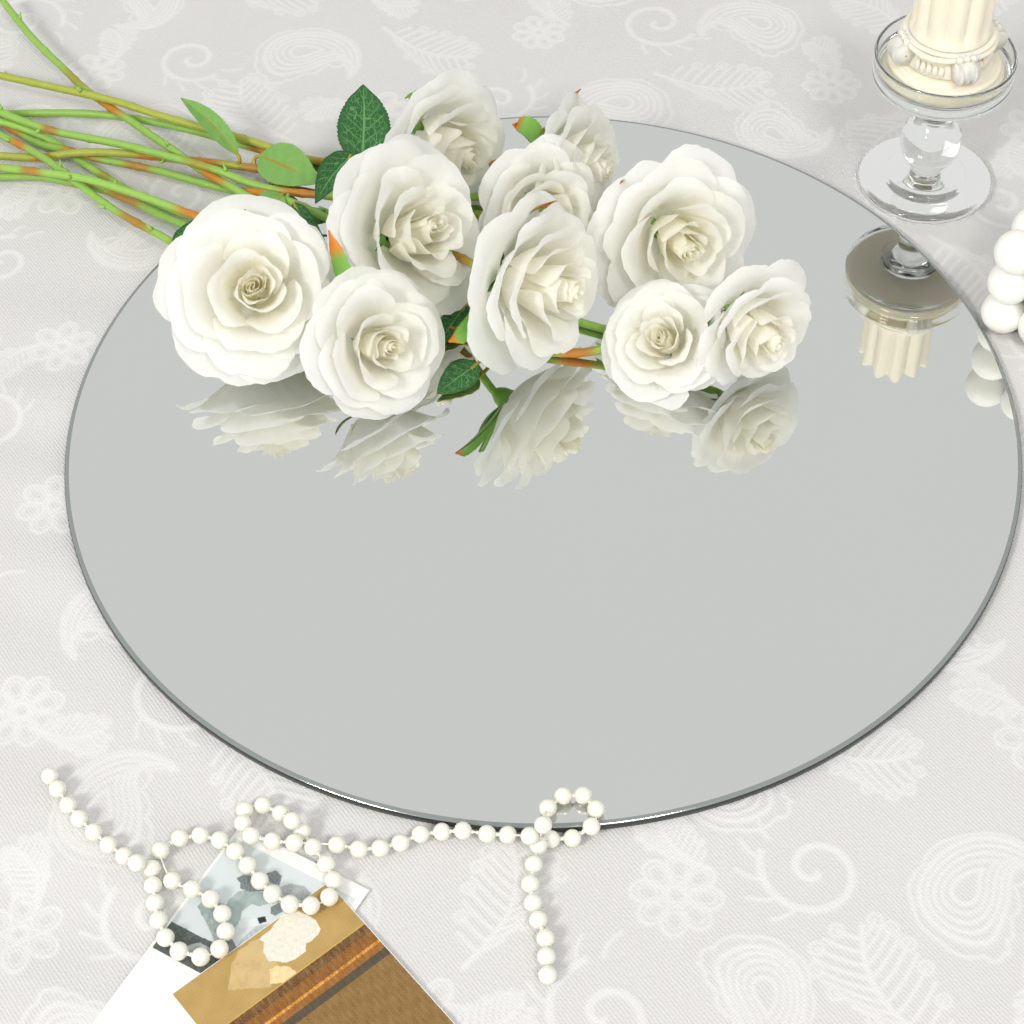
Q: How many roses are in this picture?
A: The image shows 10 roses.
